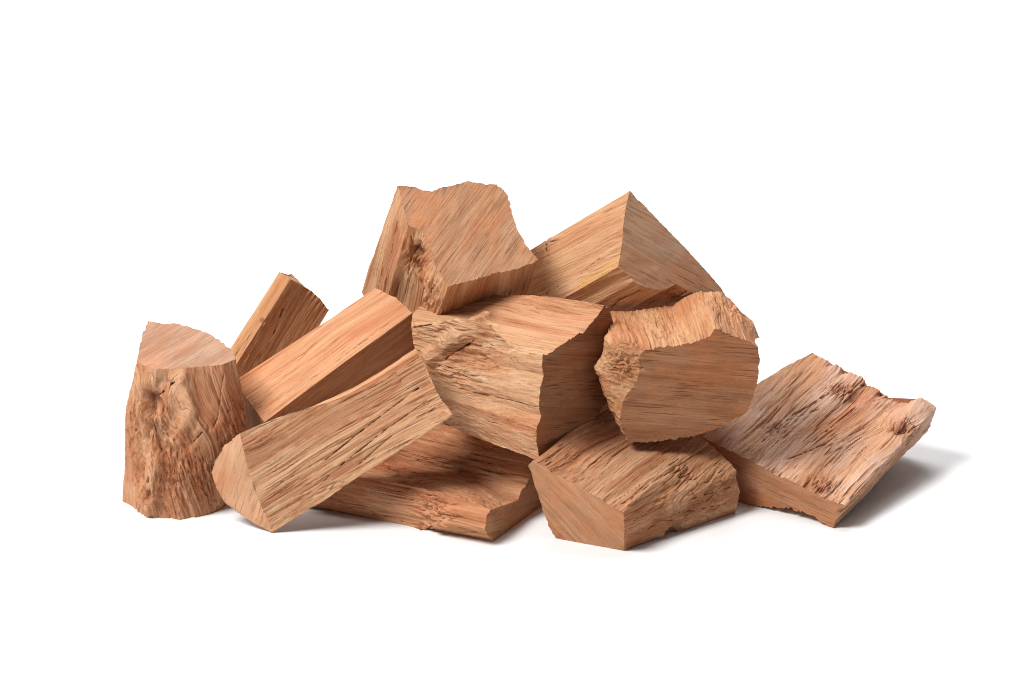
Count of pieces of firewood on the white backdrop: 11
